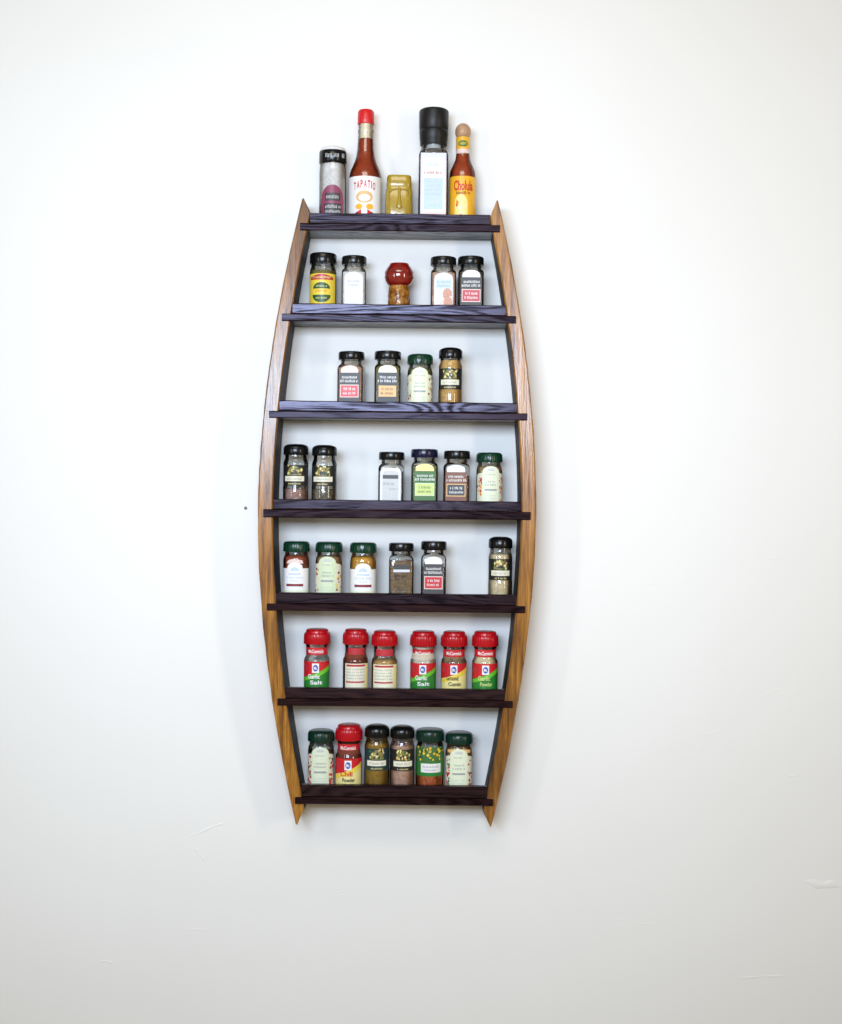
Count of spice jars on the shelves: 33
